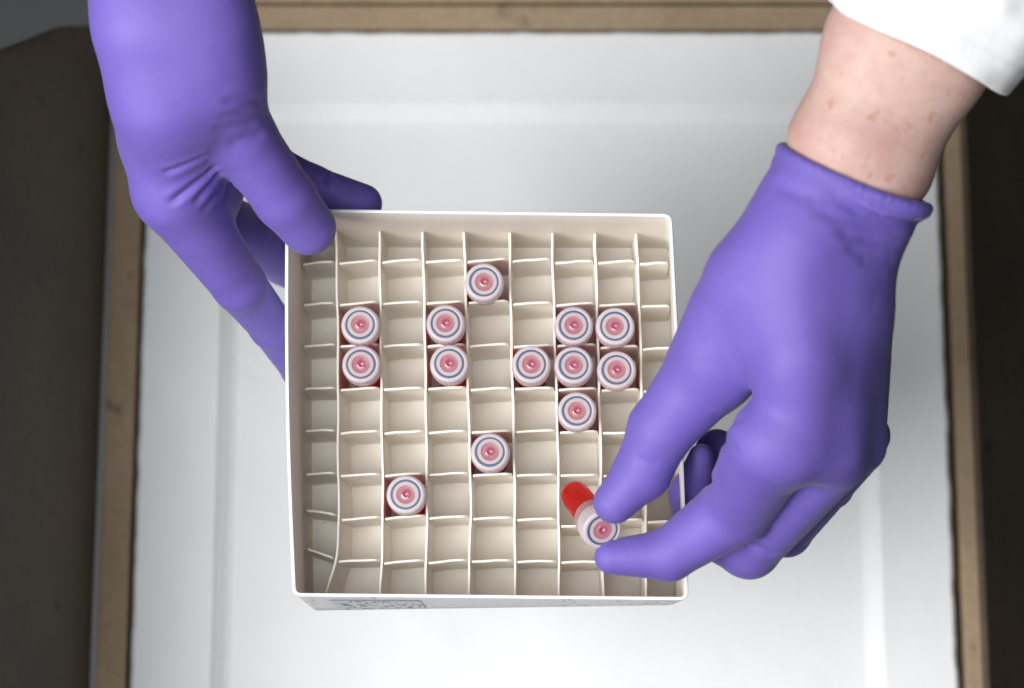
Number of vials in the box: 14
